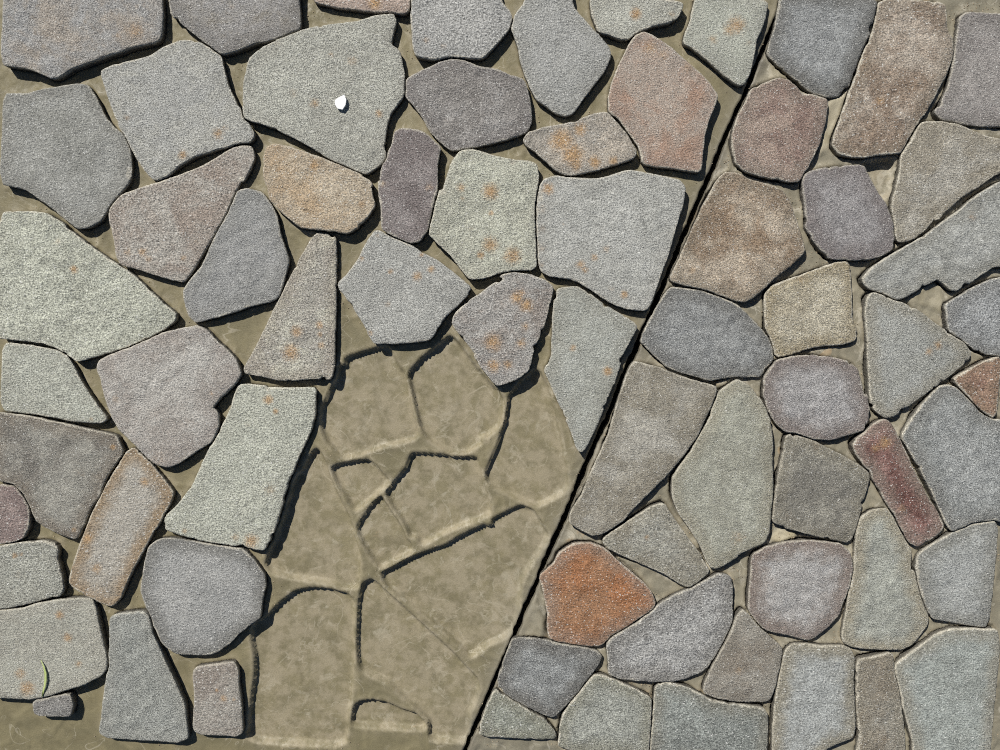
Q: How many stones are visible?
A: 69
